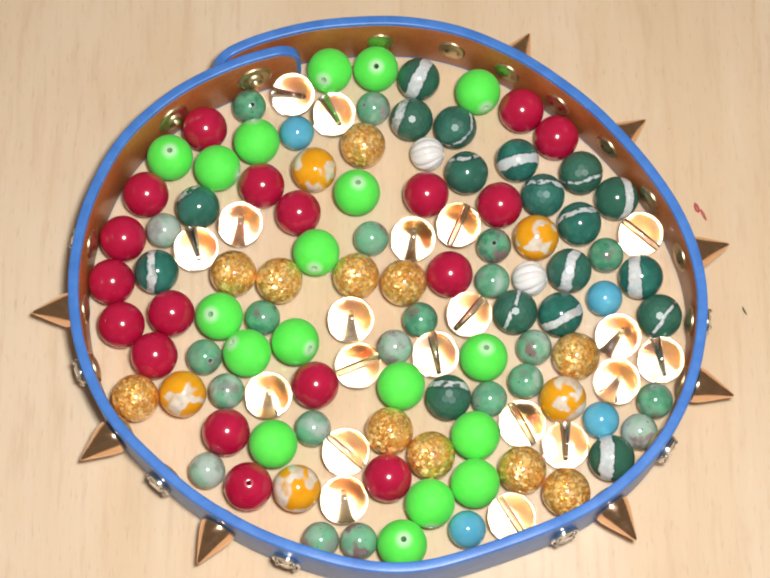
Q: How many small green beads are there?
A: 21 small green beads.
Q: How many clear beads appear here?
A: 20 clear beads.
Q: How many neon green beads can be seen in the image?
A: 18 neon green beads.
